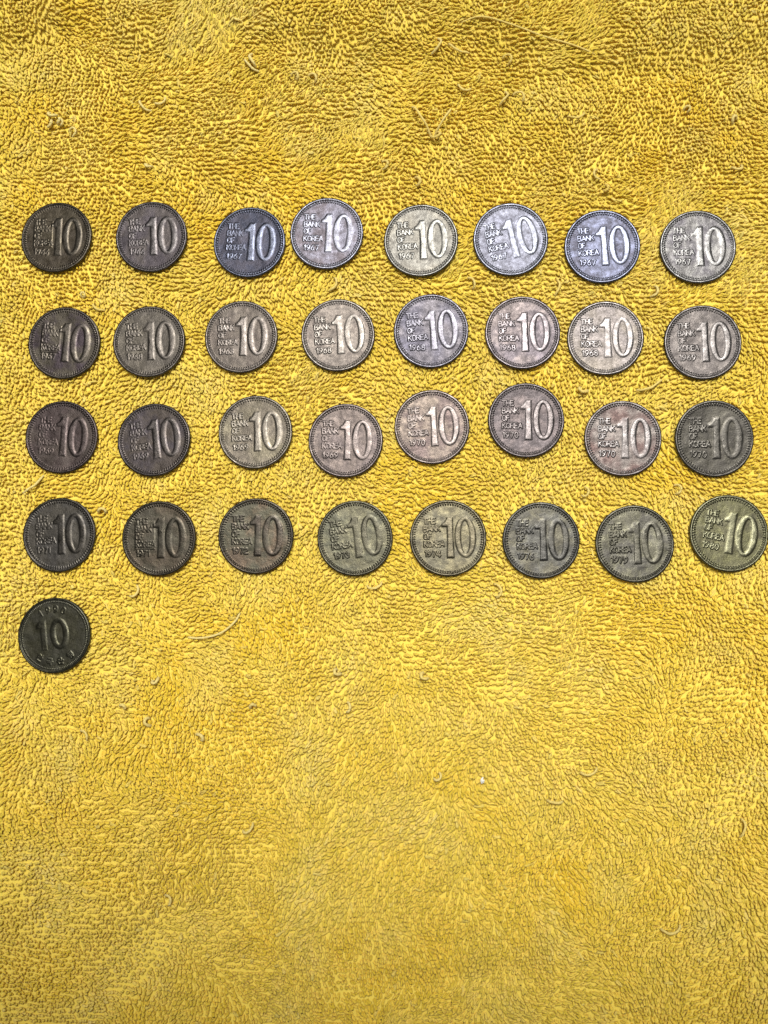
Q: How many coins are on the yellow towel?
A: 33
